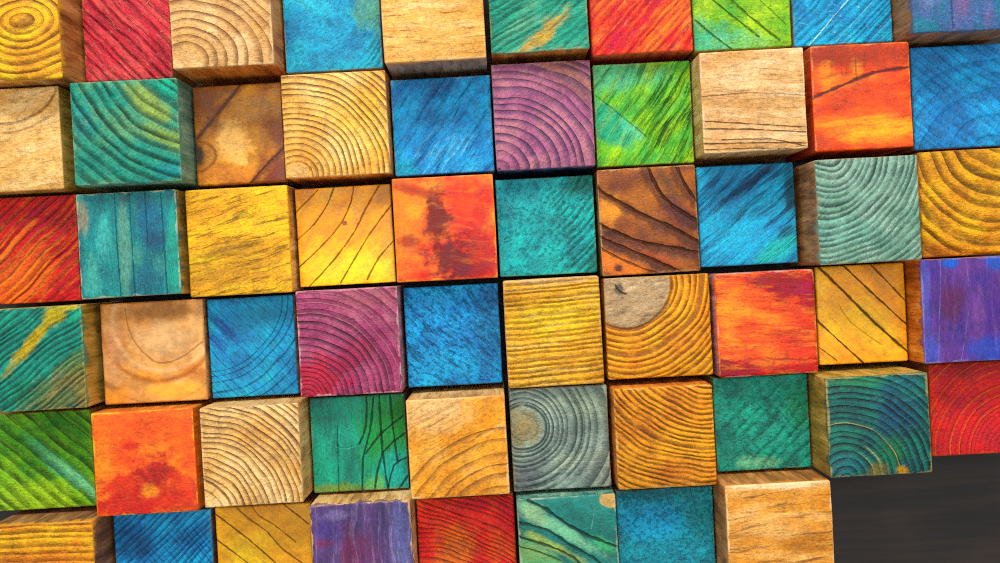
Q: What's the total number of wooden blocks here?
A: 58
